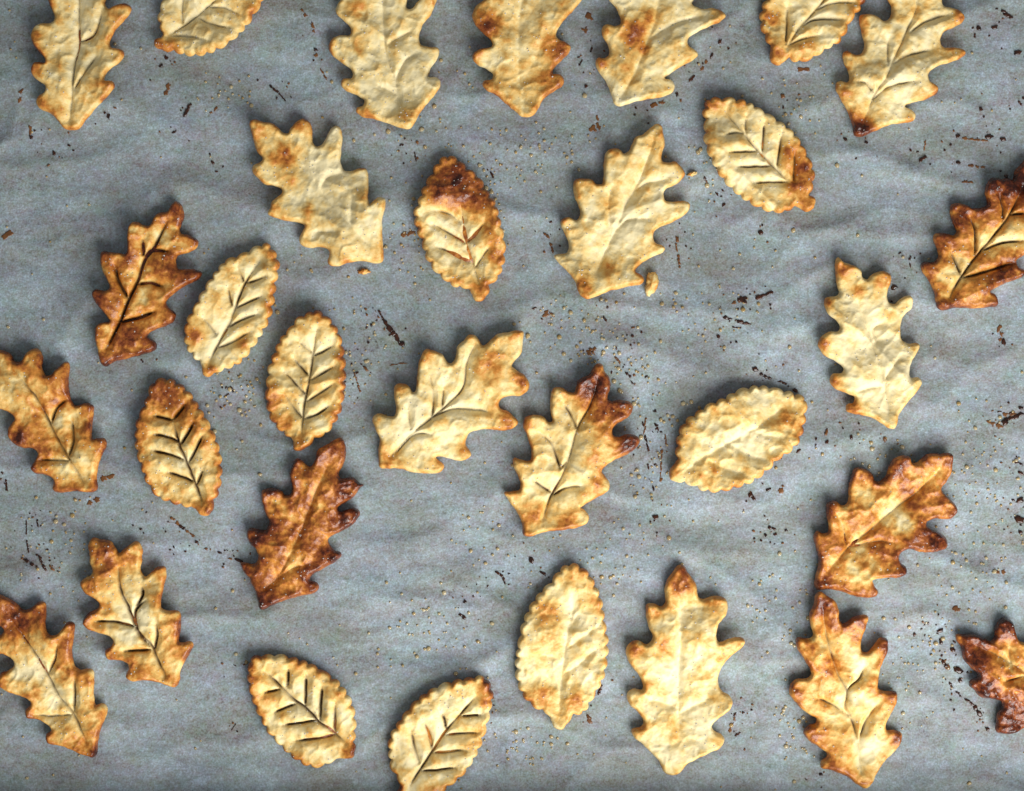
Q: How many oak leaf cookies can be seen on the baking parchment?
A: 20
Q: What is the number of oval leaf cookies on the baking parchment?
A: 11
